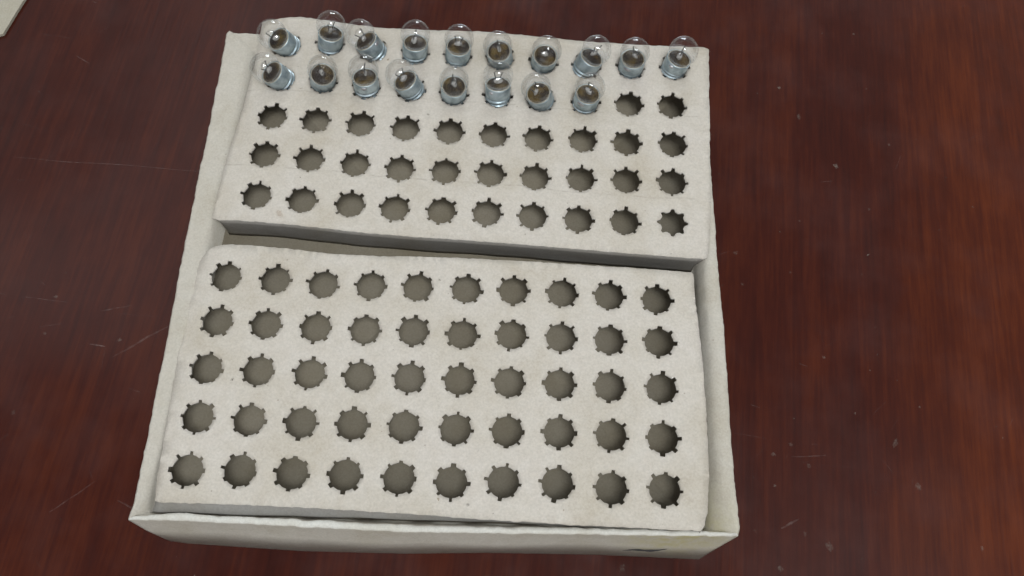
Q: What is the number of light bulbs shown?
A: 18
